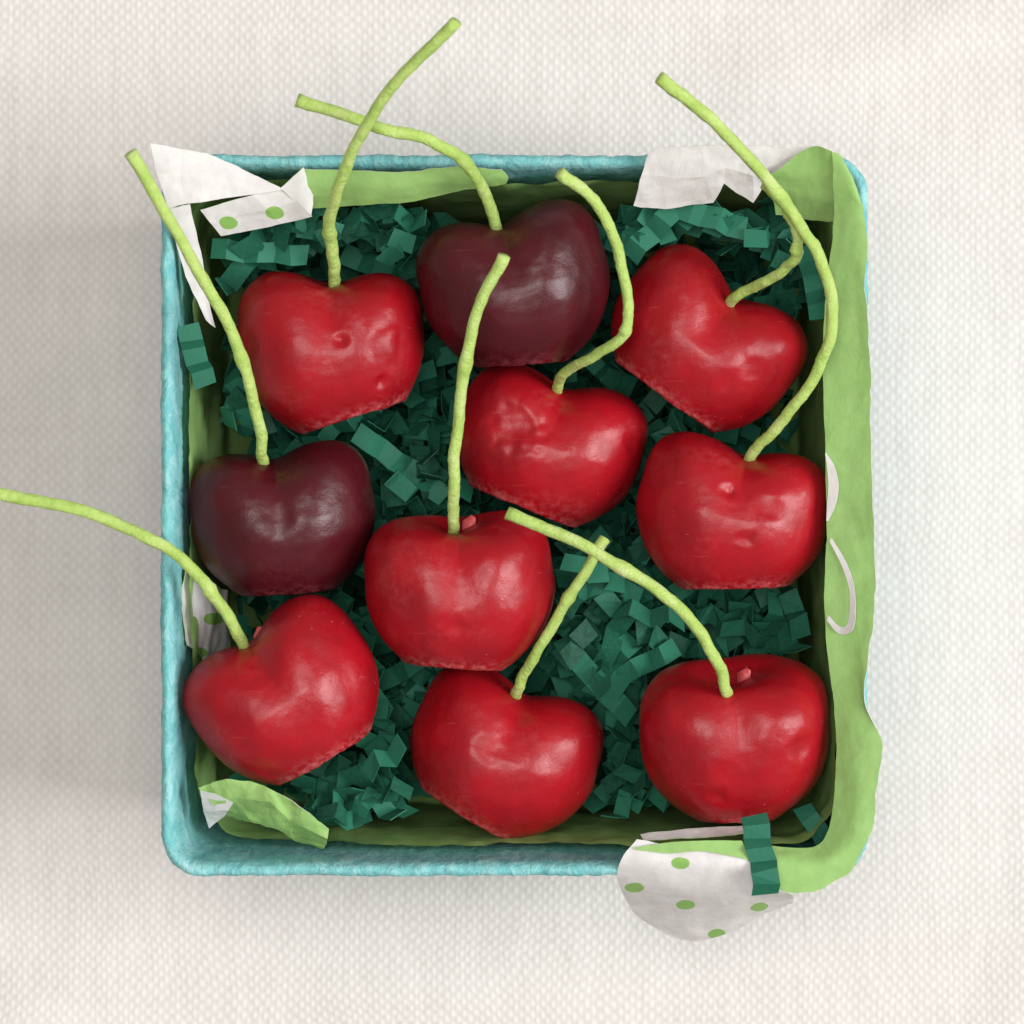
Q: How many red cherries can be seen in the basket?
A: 8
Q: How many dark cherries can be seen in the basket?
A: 2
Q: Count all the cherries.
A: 10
